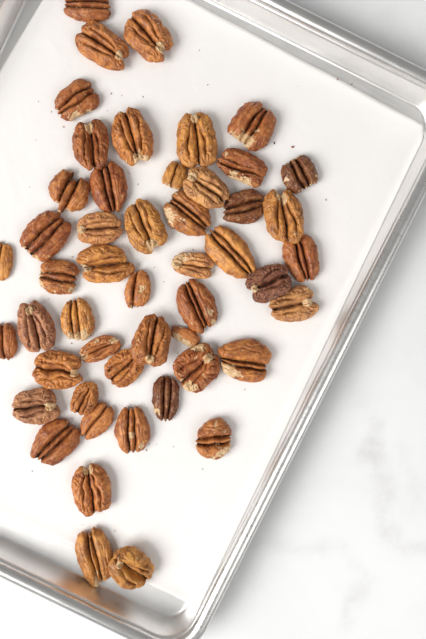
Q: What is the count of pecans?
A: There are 50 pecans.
